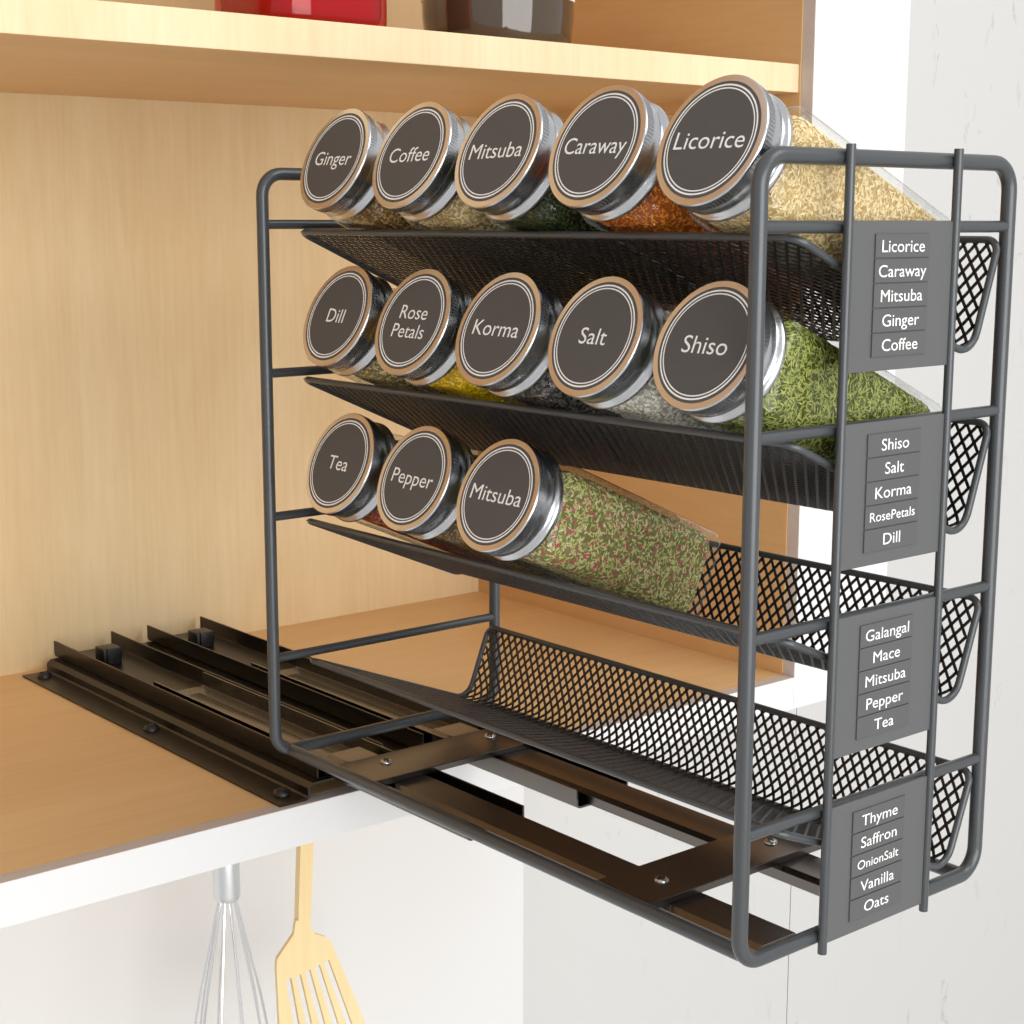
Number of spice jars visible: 13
